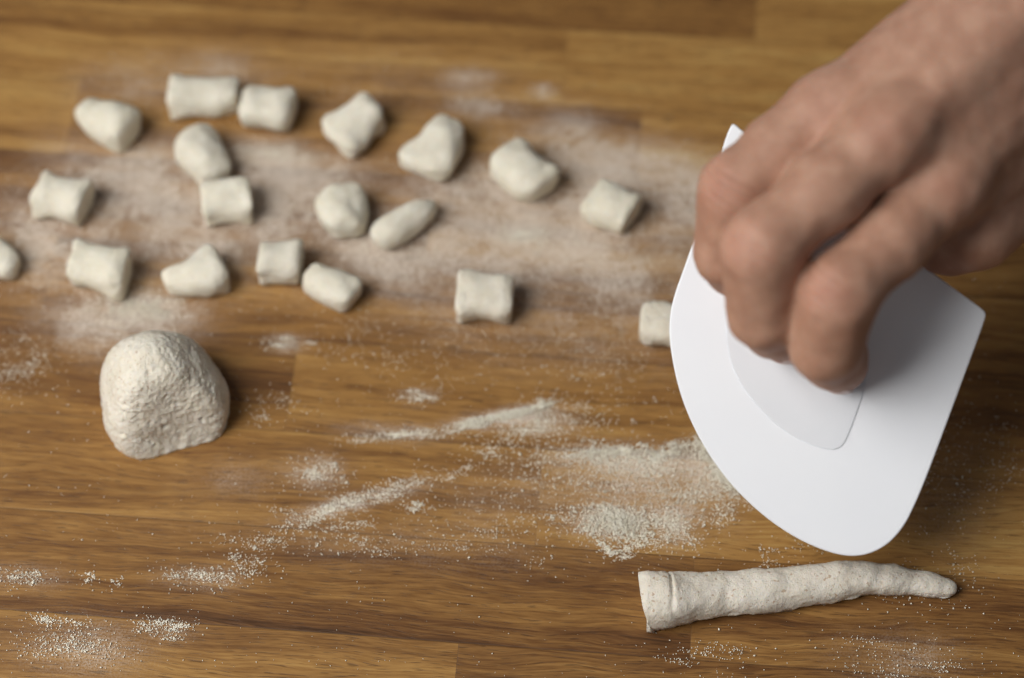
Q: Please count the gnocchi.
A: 19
